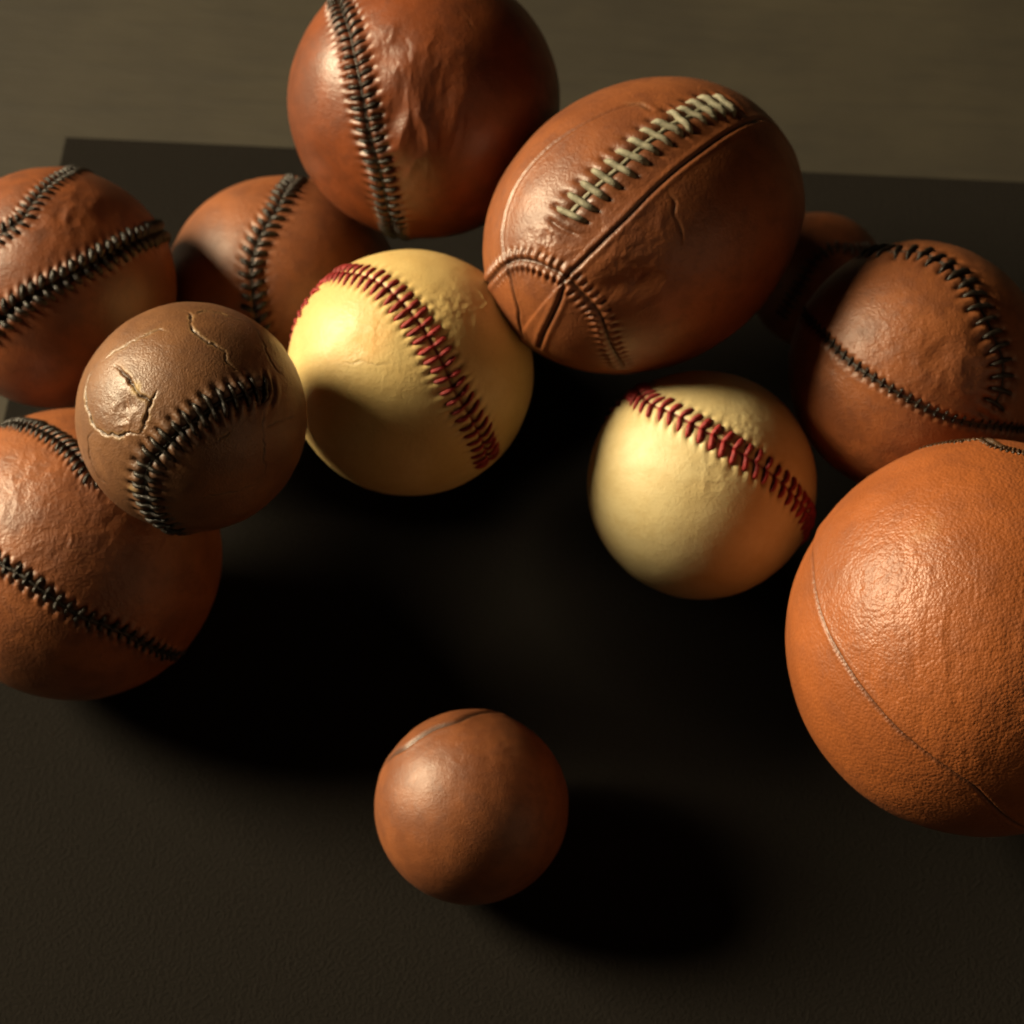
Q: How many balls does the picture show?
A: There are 12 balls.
